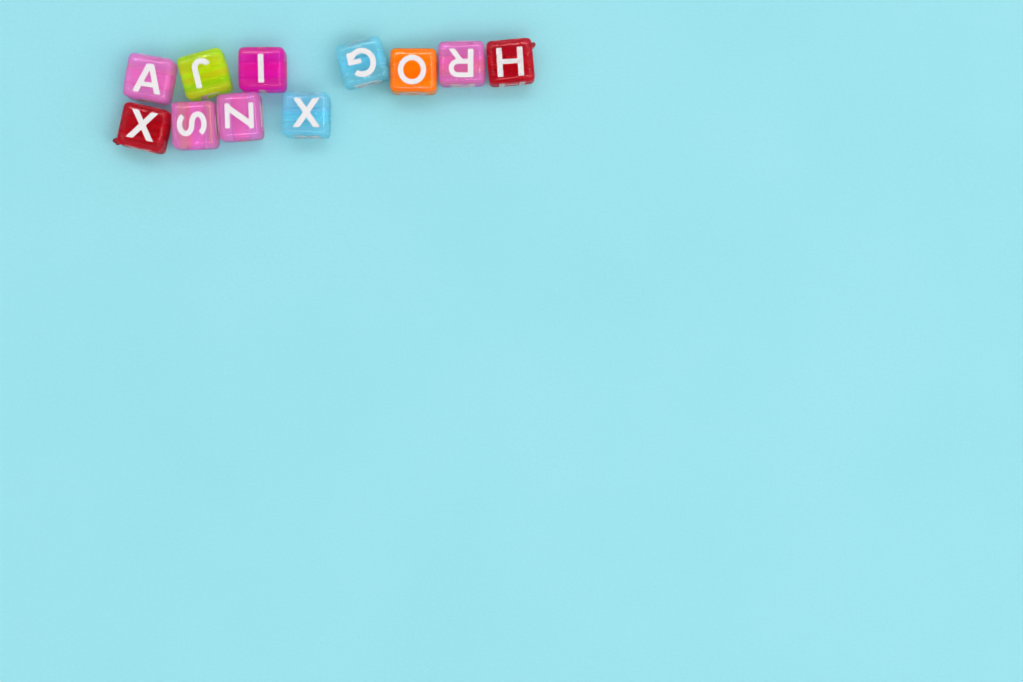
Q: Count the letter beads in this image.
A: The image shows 11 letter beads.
